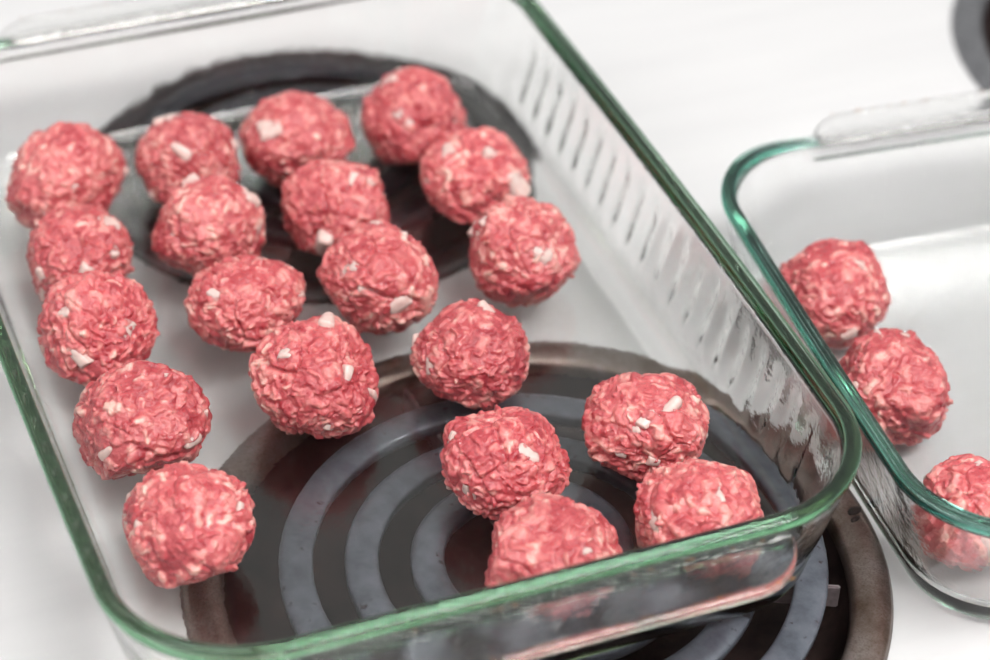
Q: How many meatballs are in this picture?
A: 23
